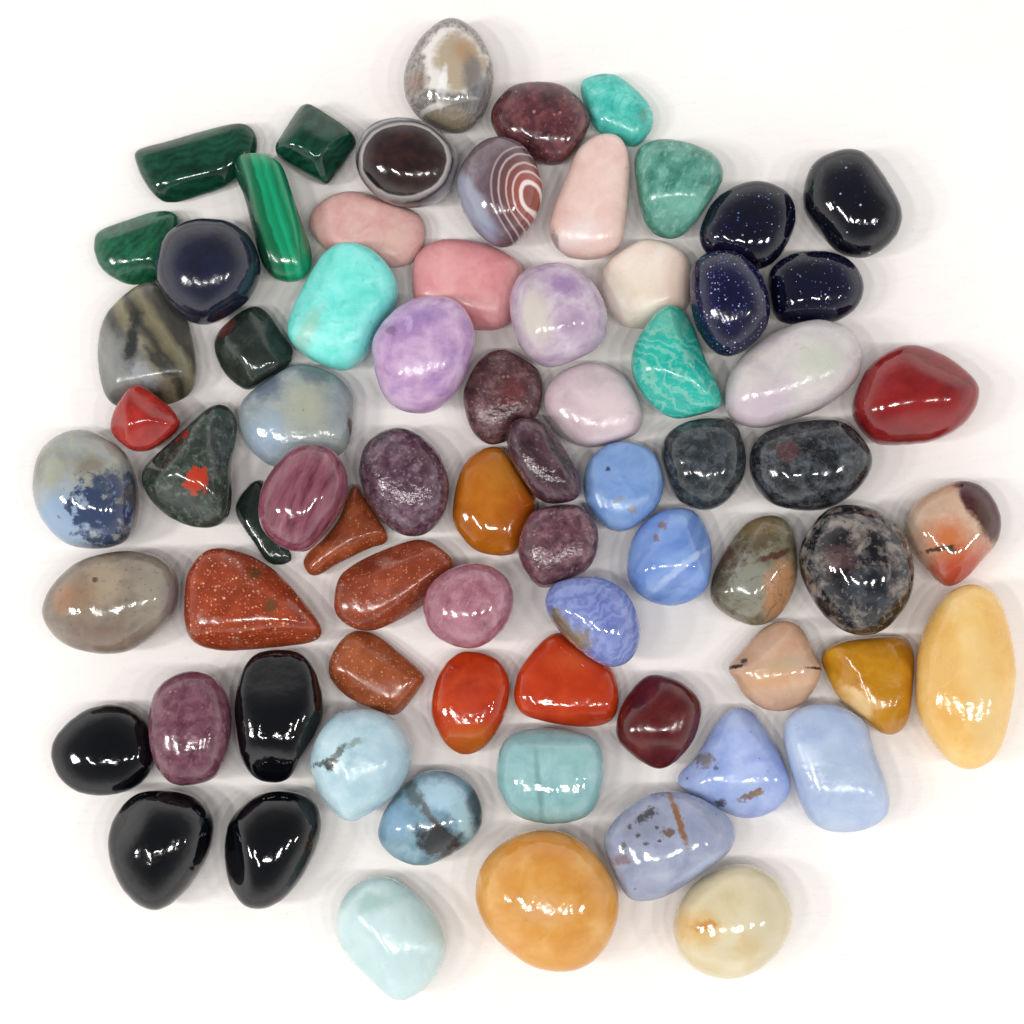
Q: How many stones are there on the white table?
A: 73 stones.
